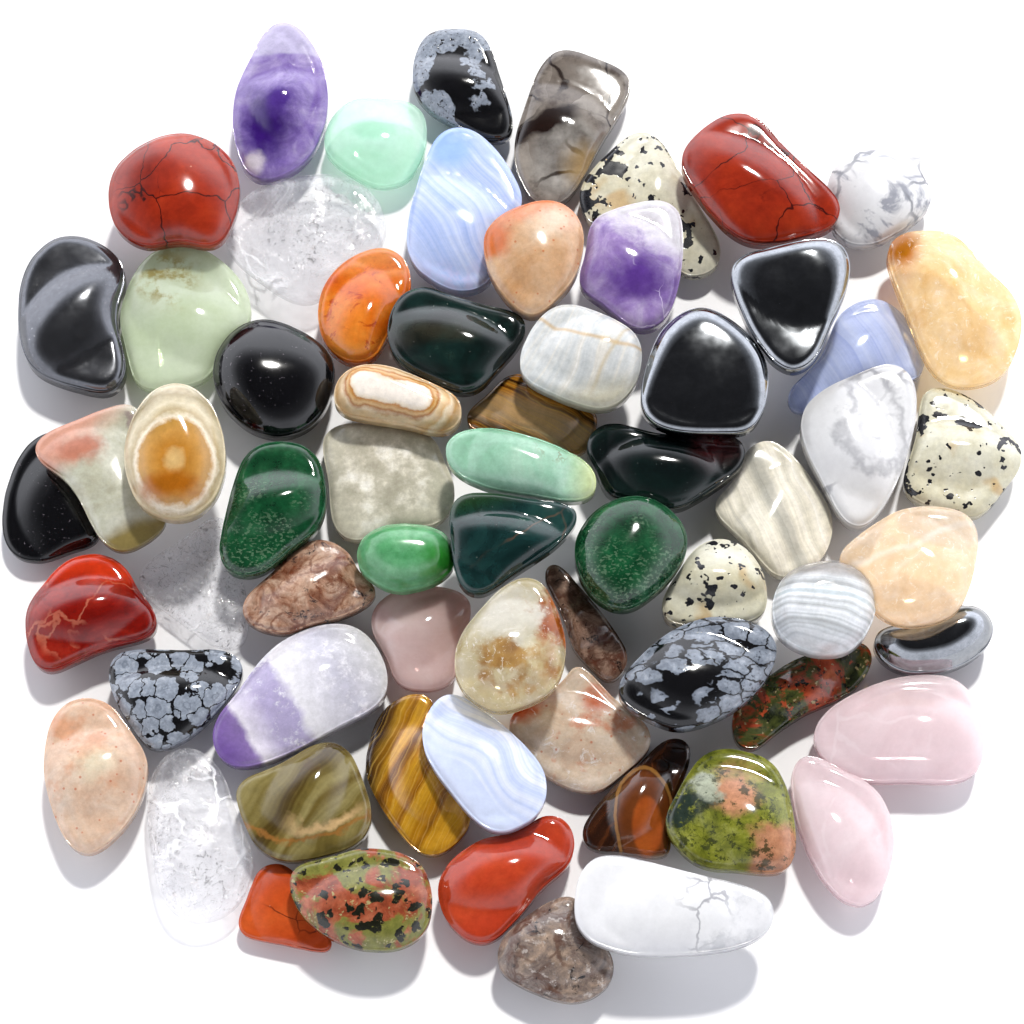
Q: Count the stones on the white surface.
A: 66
